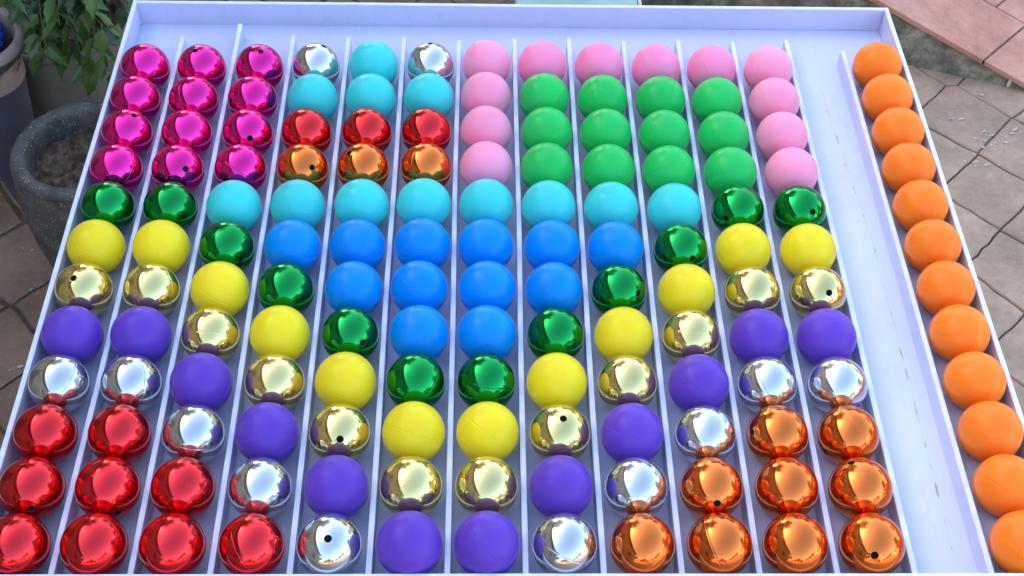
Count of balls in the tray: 156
